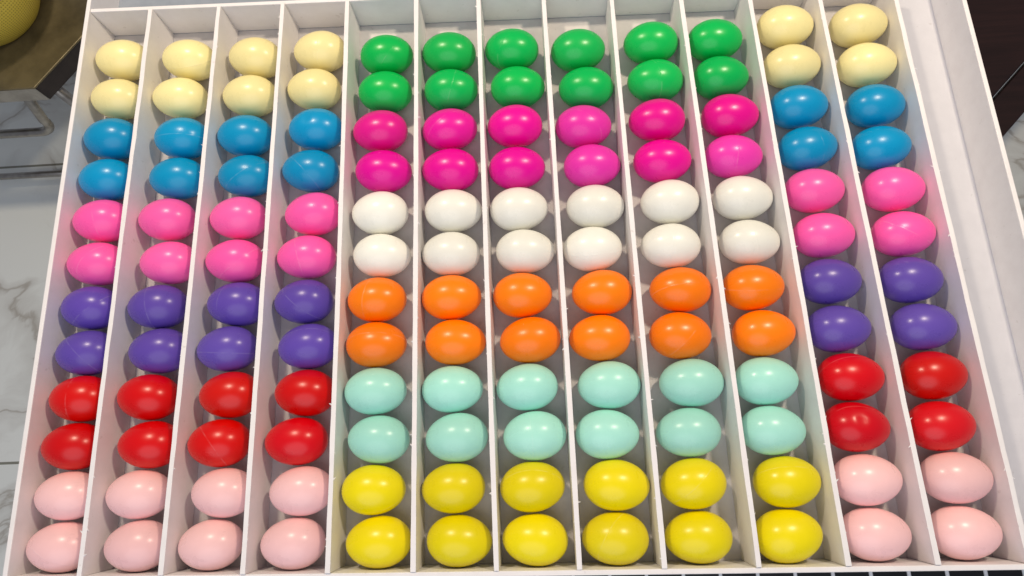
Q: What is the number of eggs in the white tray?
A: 144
